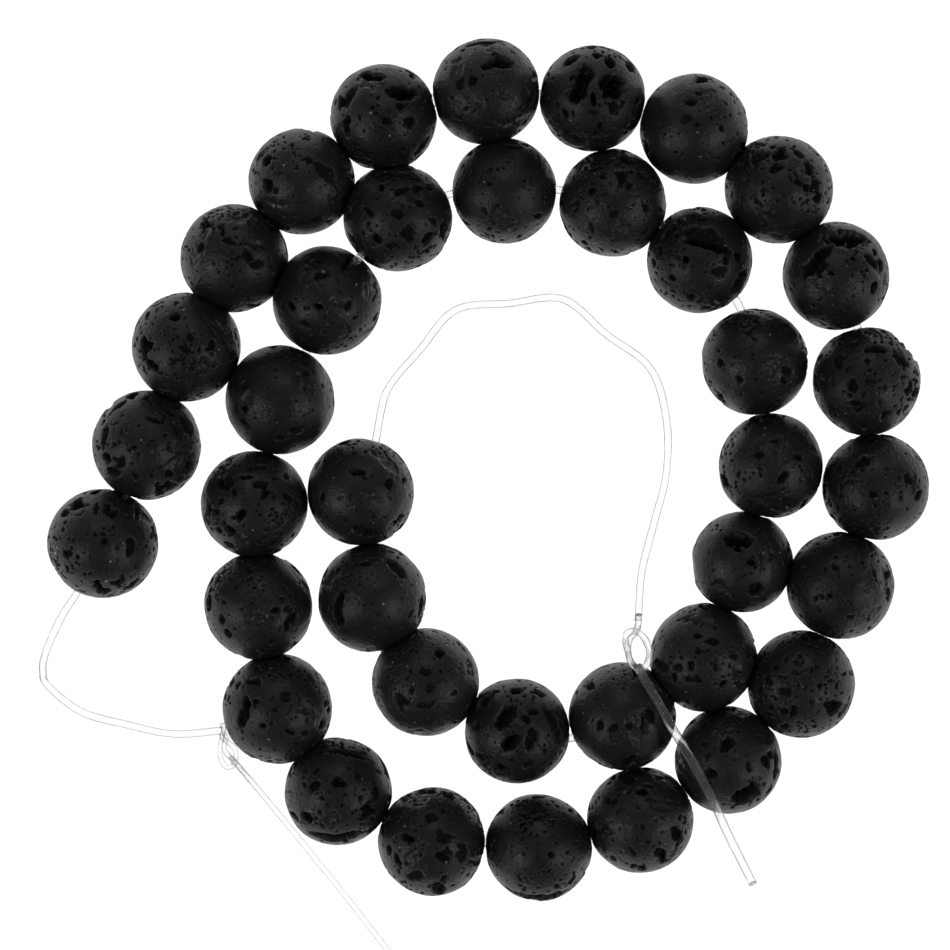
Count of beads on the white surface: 38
